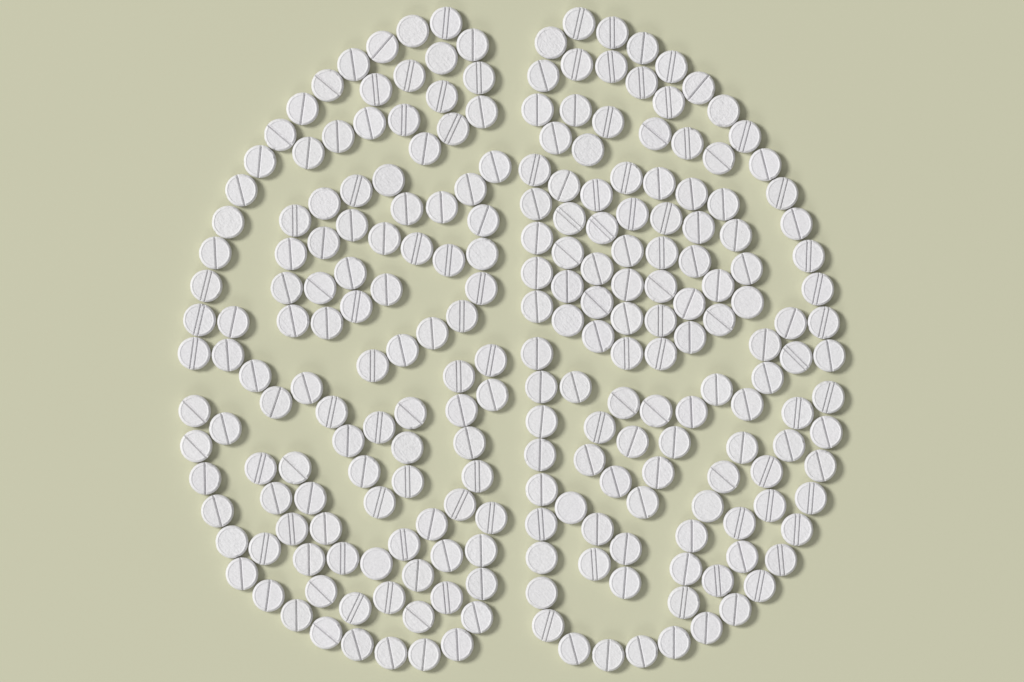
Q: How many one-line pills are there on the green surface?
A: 141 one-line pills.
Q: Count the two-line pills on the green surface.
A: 76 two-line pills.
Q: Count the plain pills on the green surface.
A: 18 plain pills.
